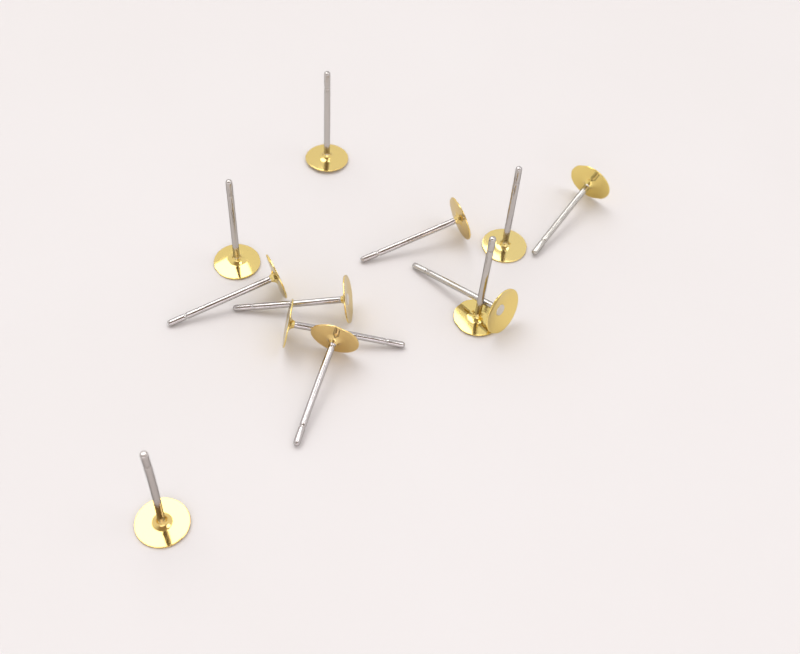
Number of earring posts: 12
